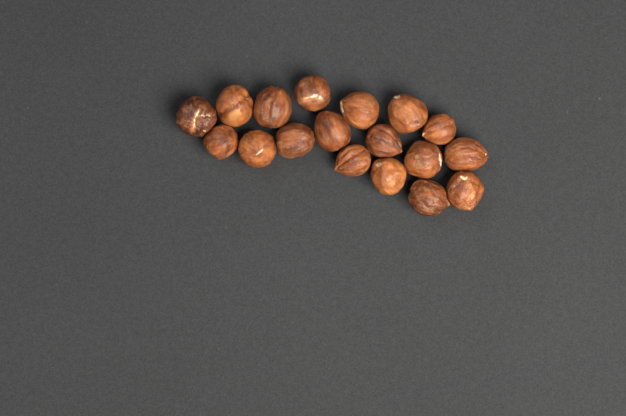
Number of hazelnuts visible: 18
